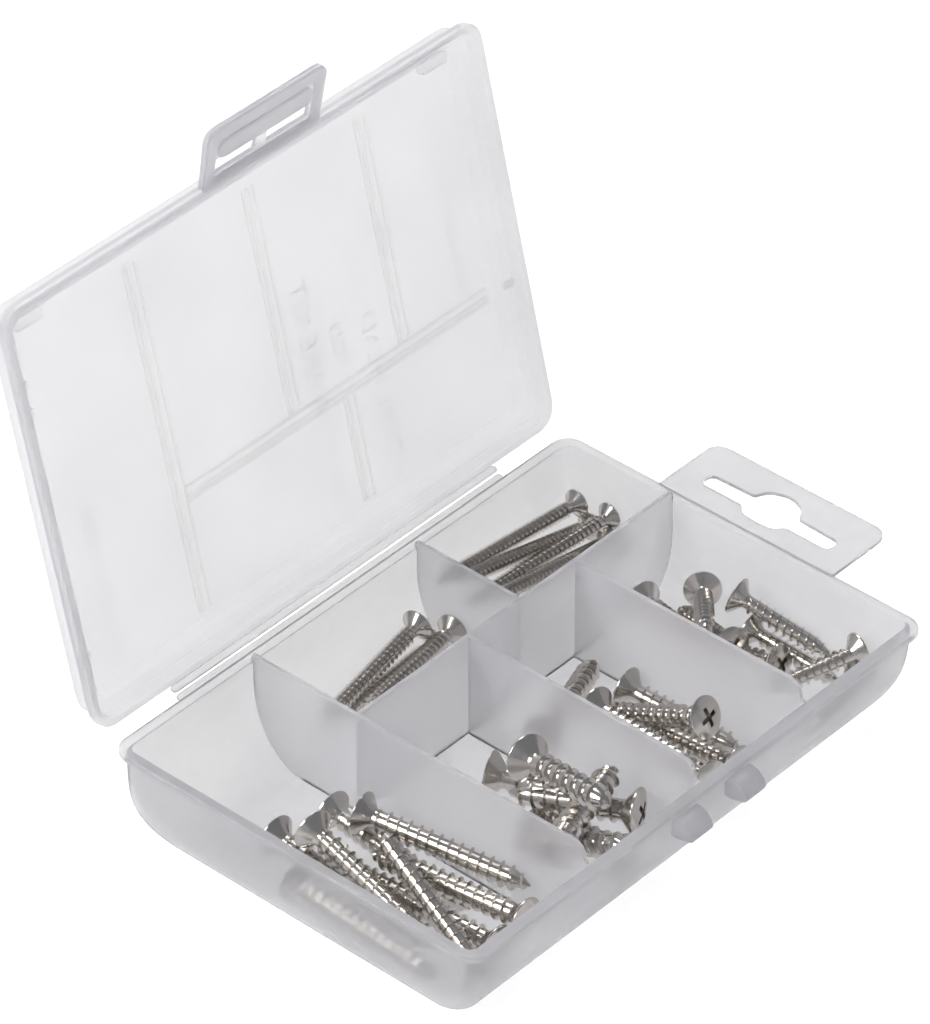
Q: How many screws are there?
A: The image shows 35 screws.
